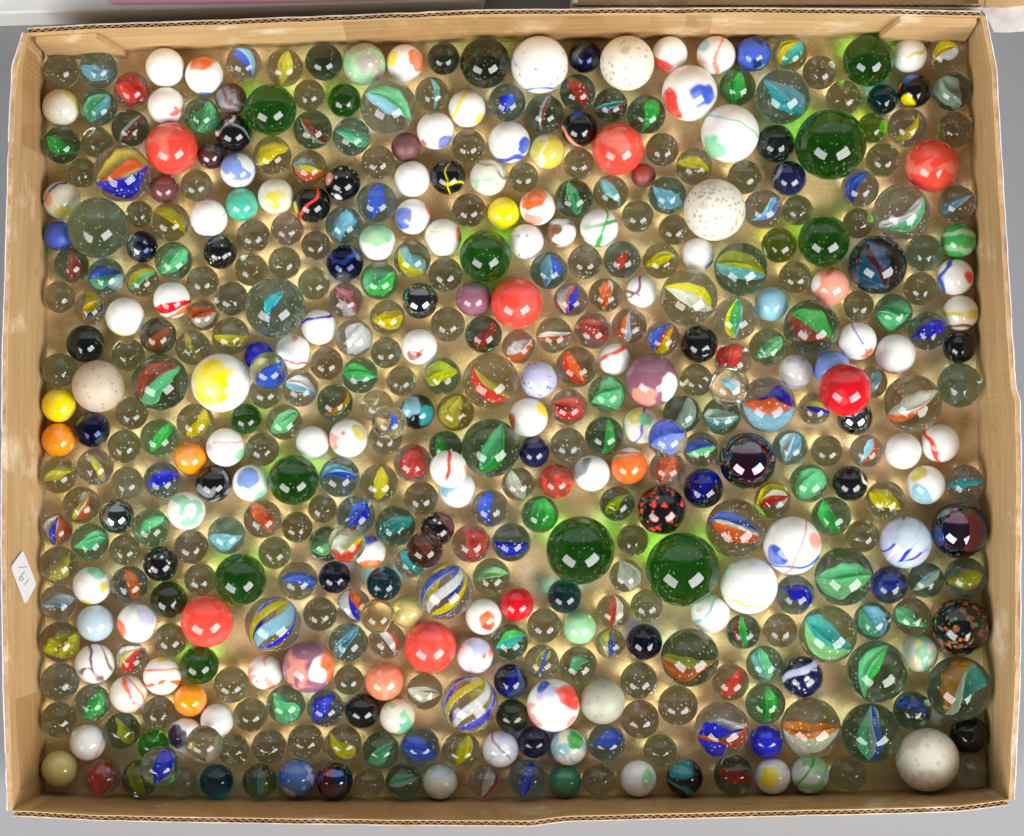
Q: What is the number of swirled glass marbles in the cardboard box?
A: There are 189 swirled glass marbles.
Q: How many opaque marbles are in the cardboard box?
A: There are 158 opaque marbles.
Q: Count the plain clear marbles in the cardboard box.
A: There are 84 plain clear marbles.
